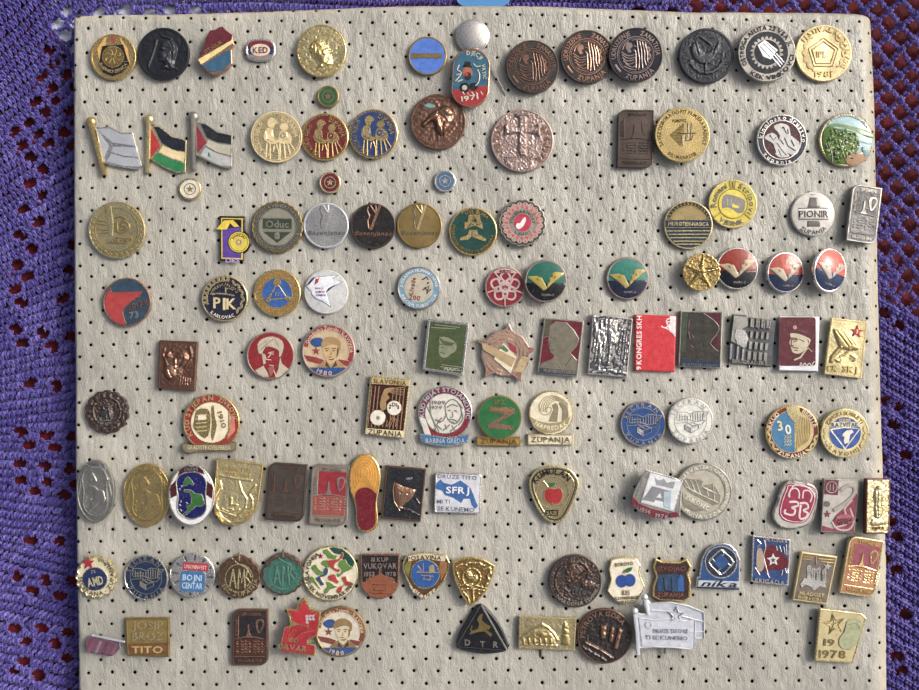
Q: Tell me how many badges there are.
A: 117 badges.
